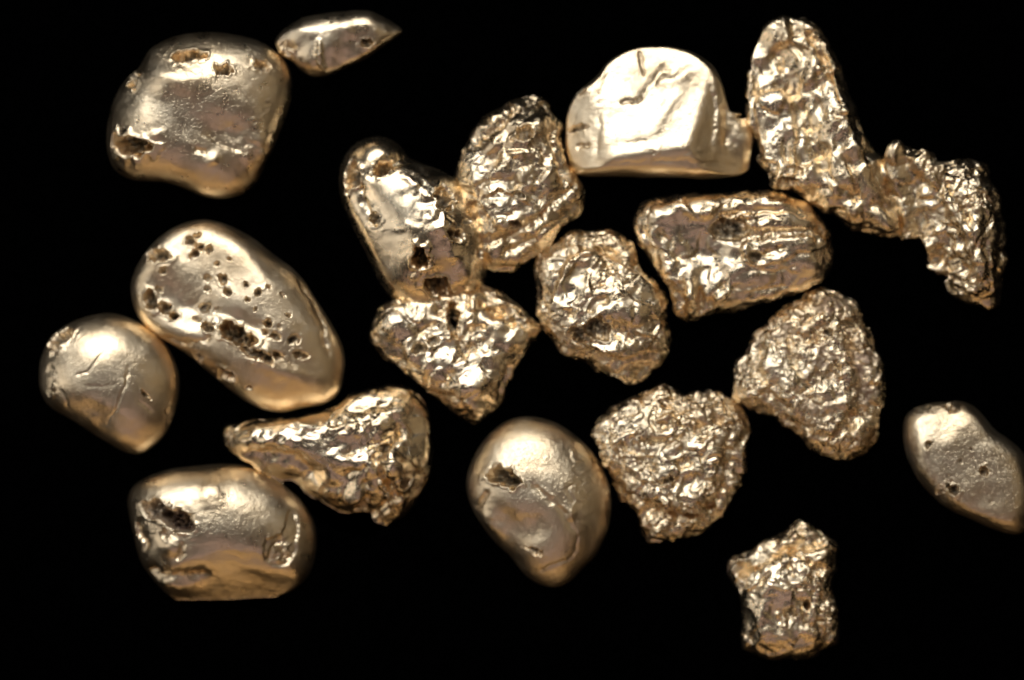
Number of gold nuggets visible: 19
